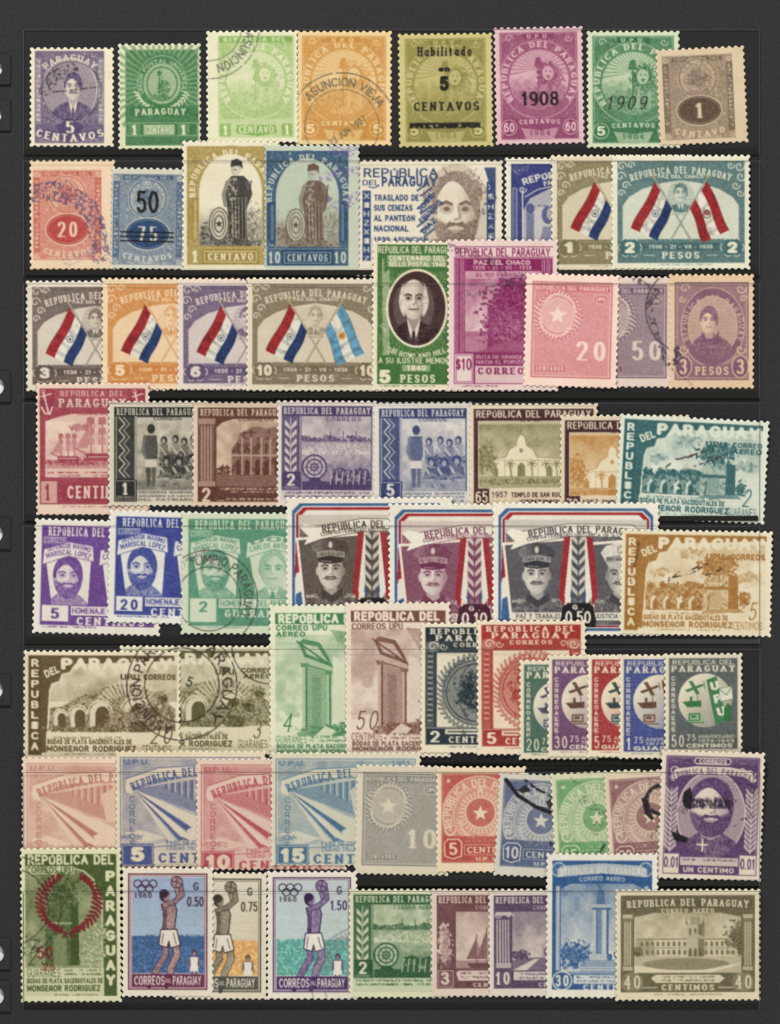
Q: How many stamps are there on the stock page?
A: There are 70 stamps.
